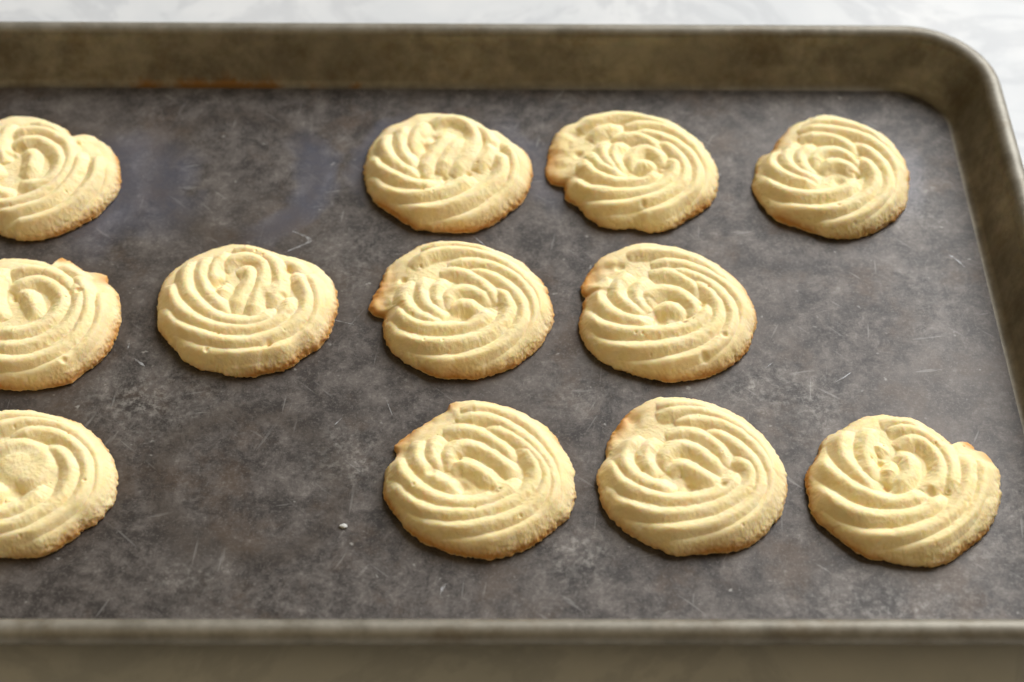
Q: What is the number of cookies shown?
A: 12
